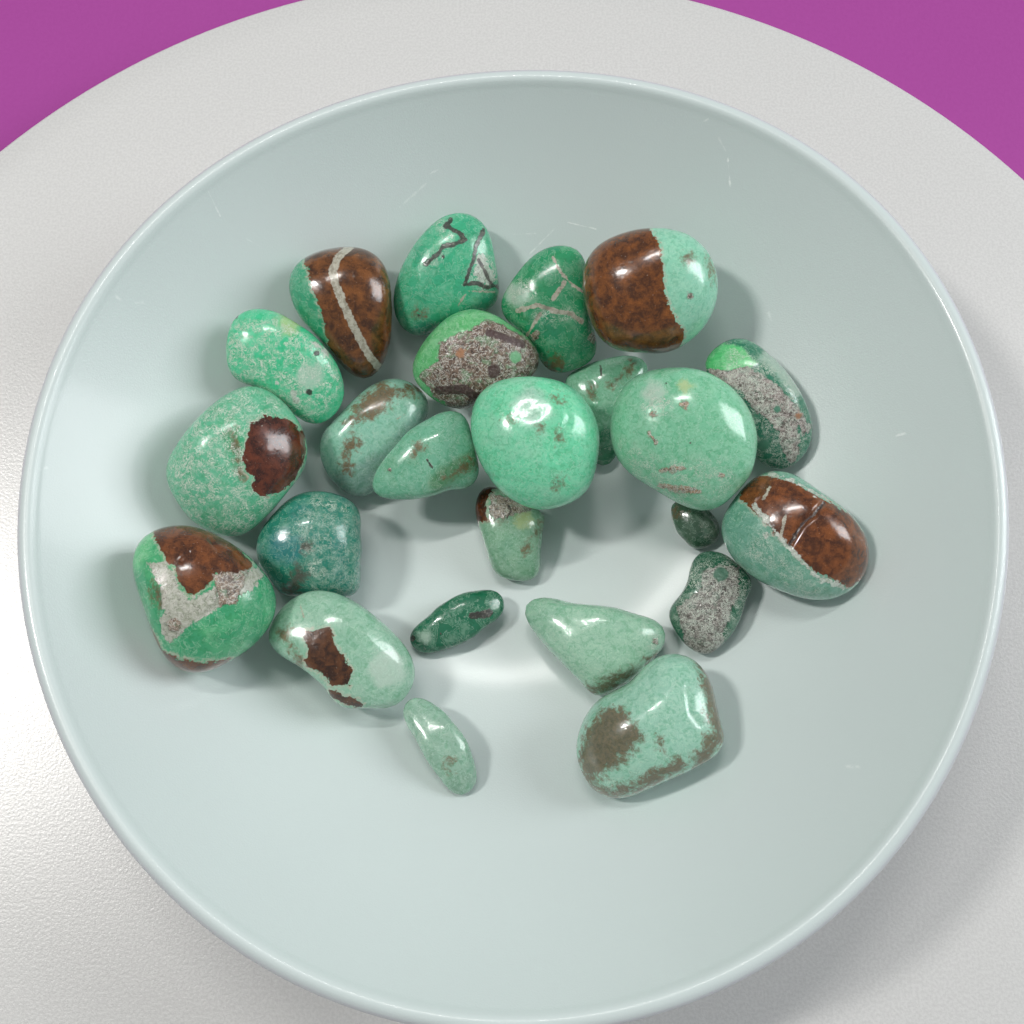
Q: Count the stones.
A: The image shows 24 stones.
